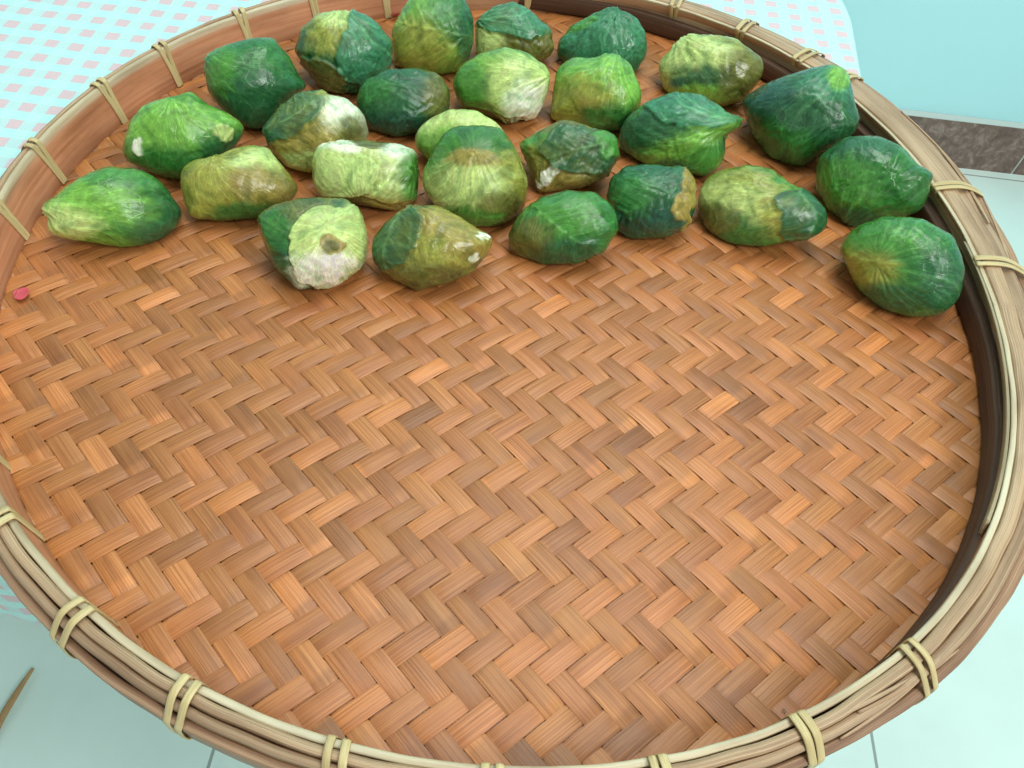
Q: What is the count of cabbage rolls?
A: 26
